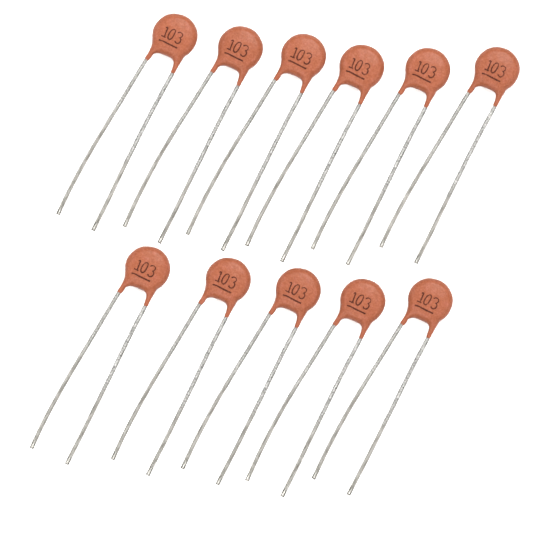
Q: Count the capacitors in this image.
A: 11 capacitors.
